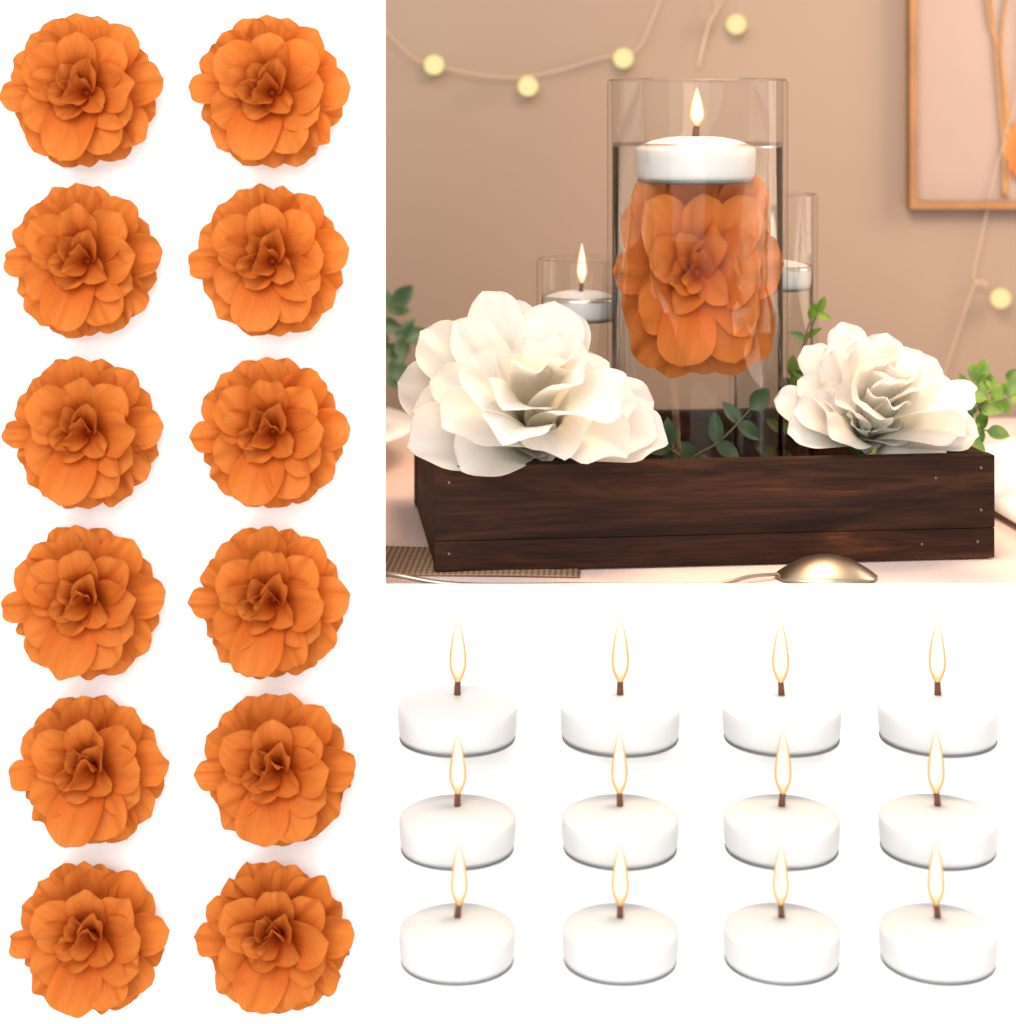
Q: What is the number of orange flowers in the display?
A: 13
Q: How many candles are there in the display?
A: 15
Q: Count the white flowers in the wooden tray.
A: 2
